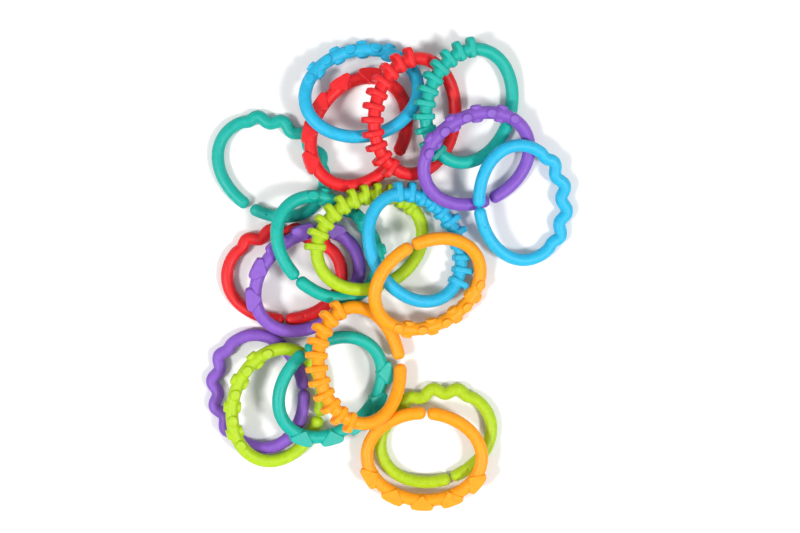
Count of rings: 19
